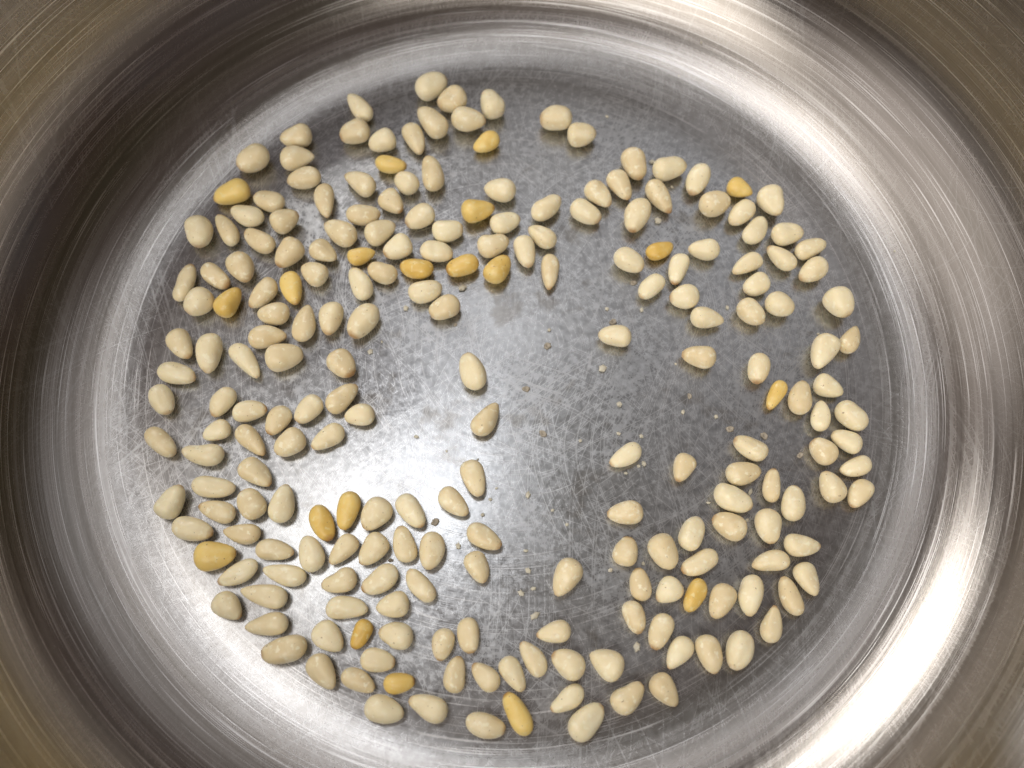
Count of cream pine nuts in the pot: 200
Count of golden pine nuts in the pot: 20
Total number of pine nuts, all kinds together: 220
